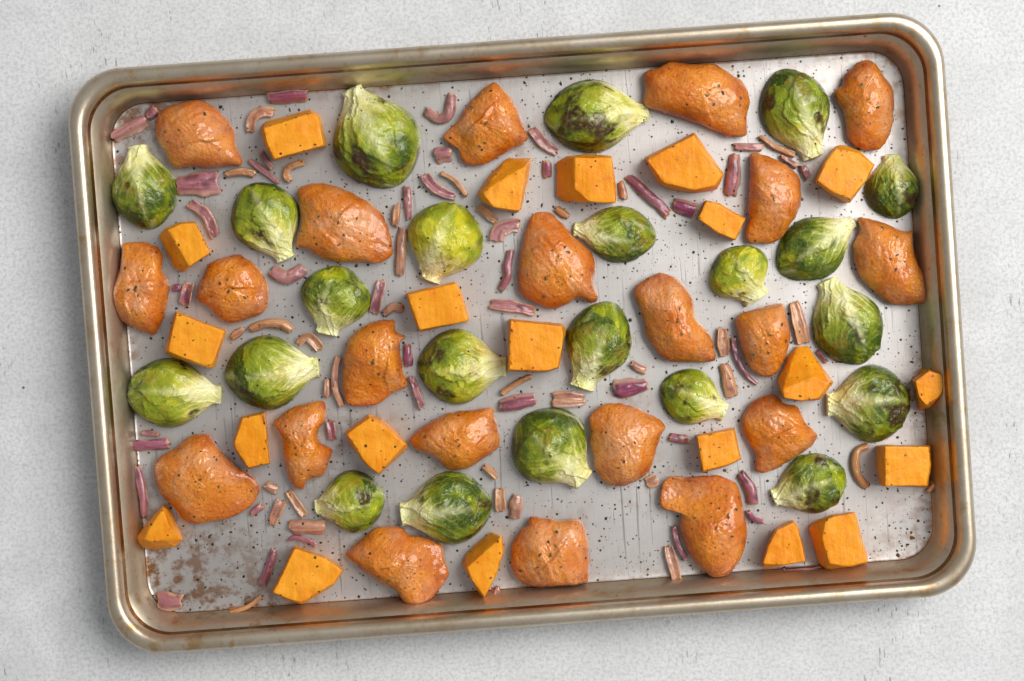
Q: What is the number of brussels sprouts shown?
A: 22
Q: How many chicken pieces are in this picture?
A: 21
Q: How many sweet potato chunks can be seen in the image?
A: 21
